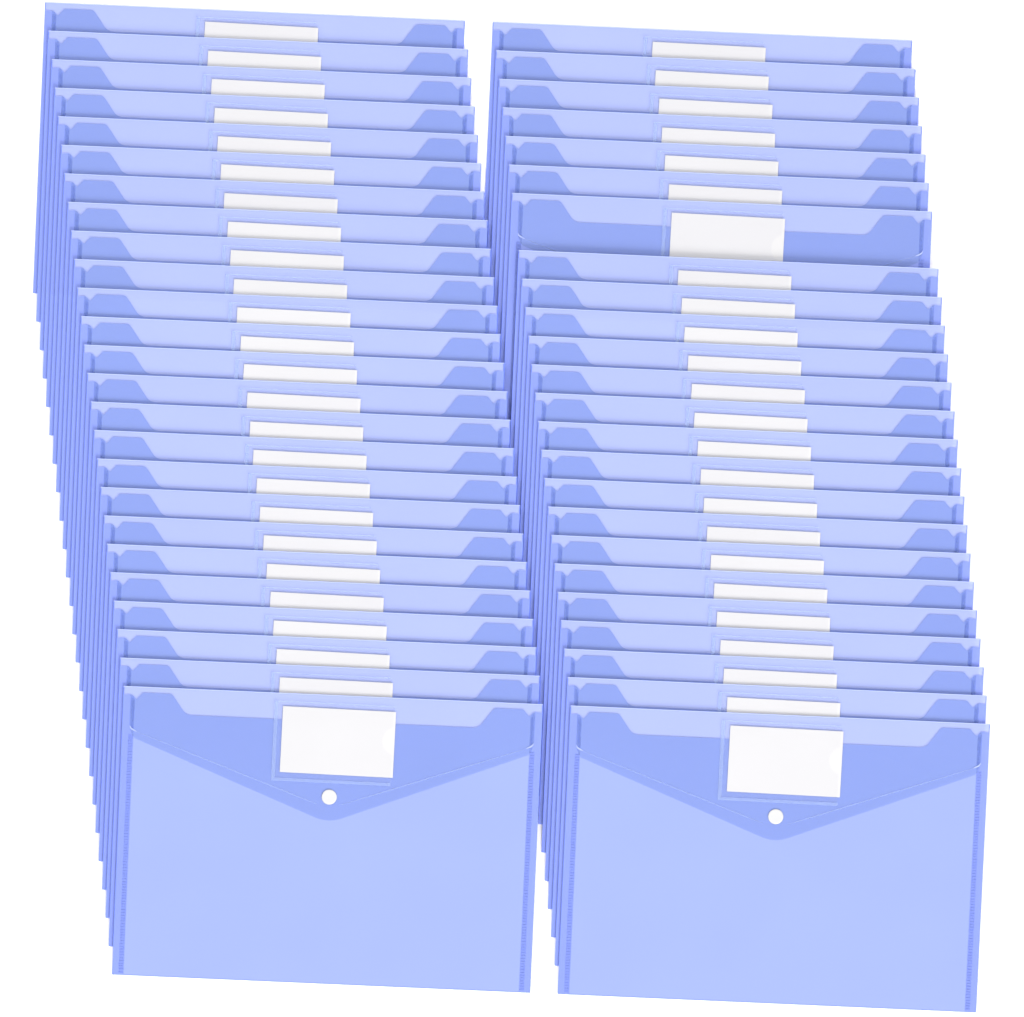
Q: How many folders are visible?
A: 49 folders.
